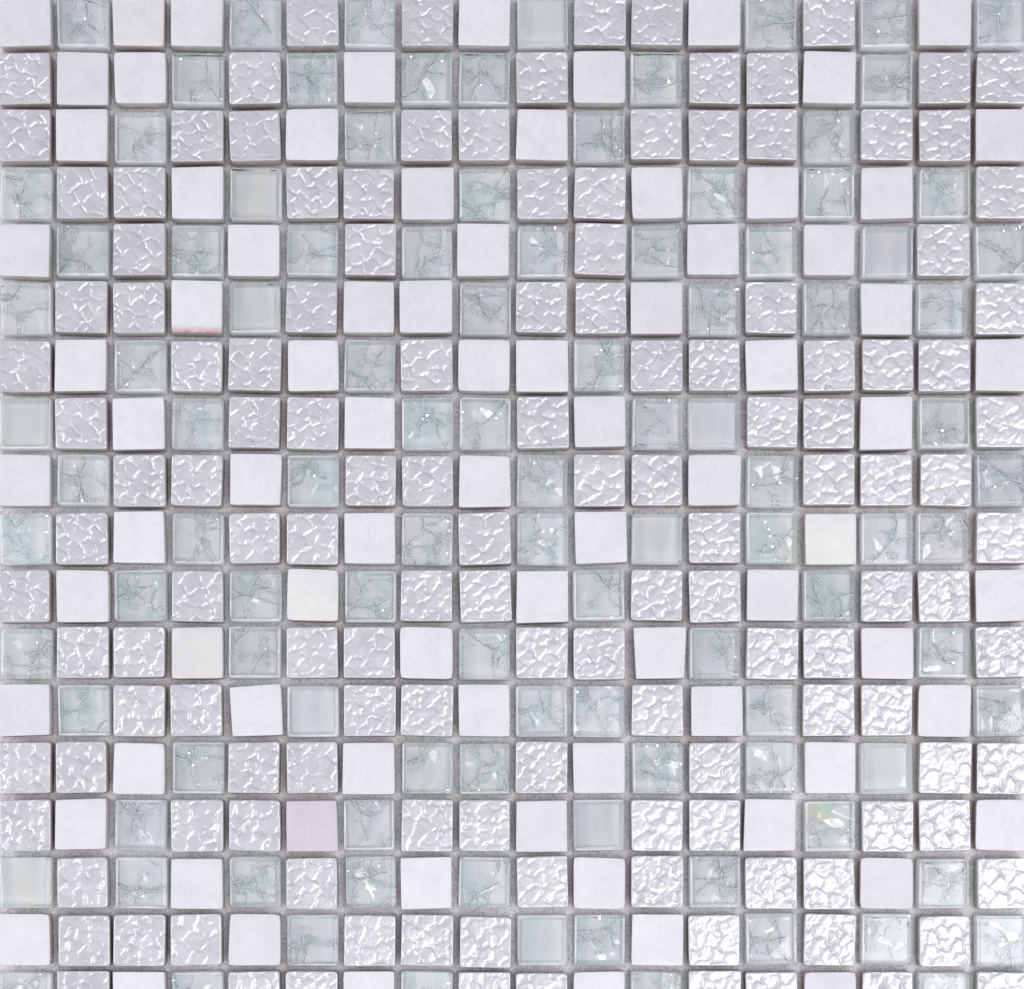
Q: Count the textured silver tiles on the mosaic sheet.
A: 137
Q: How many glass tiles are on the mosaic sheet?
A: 105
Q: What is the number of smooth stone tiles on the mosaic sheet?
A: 82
